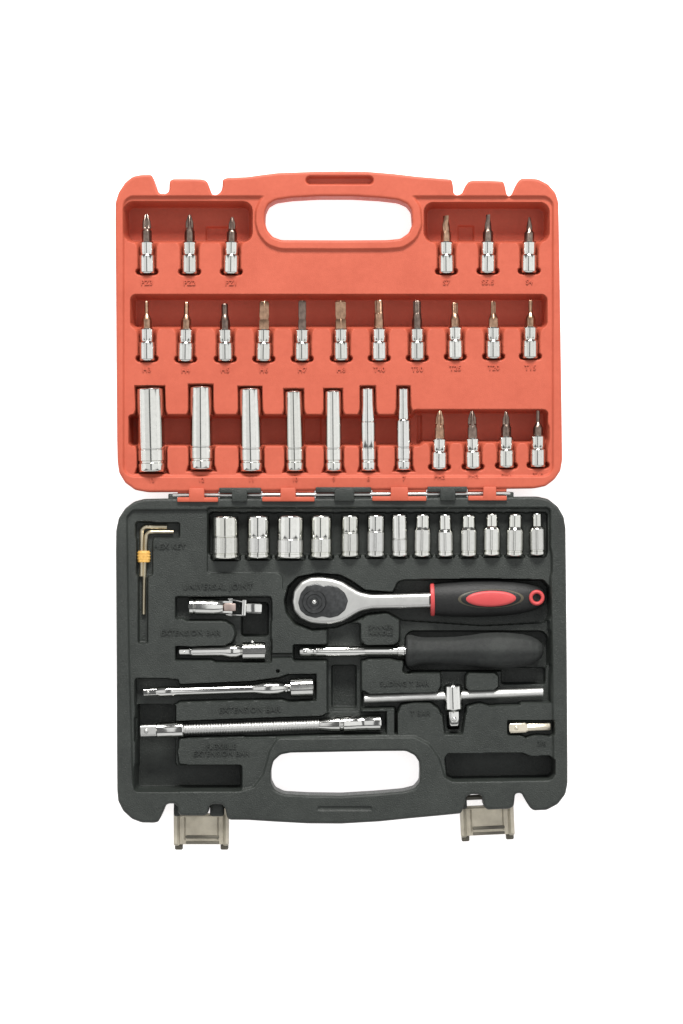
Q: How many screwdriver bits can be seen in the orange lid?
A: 21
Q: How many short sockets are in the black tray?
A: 13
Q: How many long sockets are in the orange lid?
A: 7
